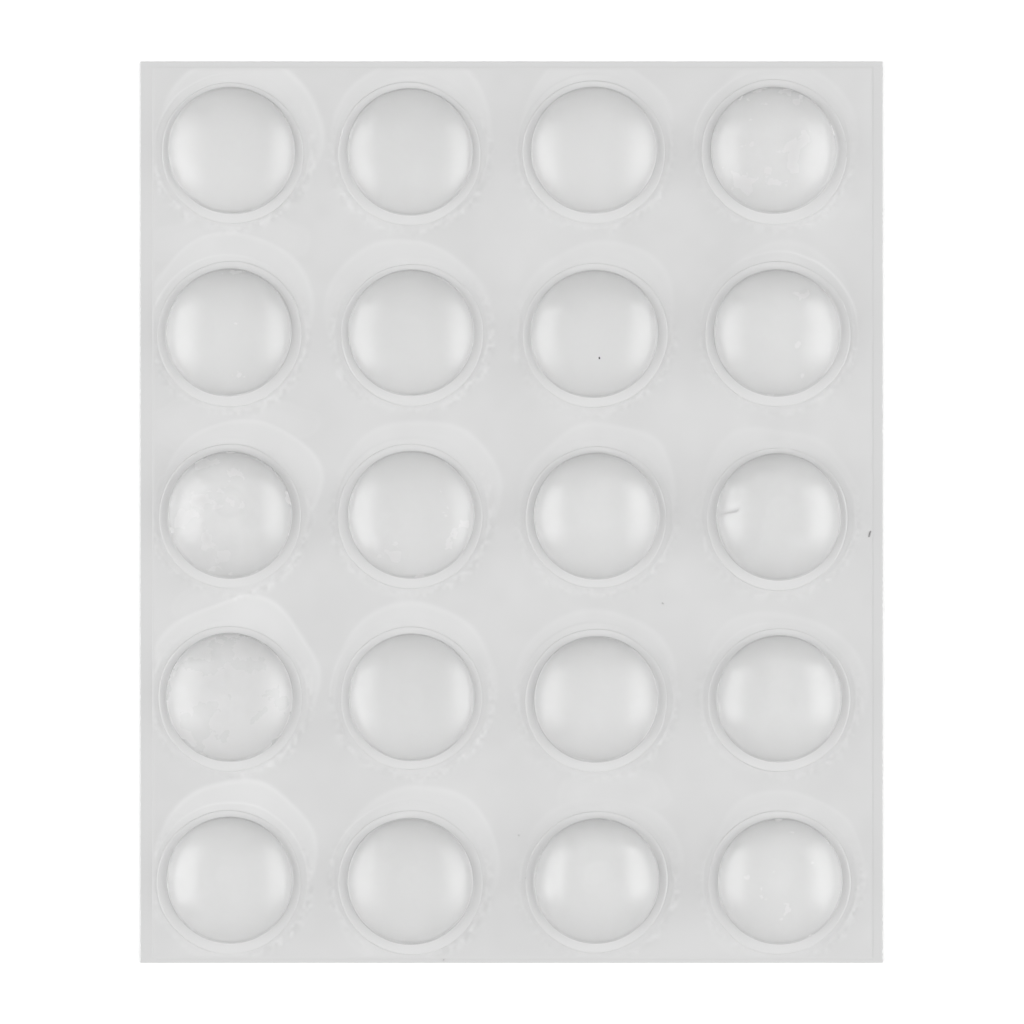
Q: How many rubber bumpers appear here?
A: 20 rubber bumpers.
